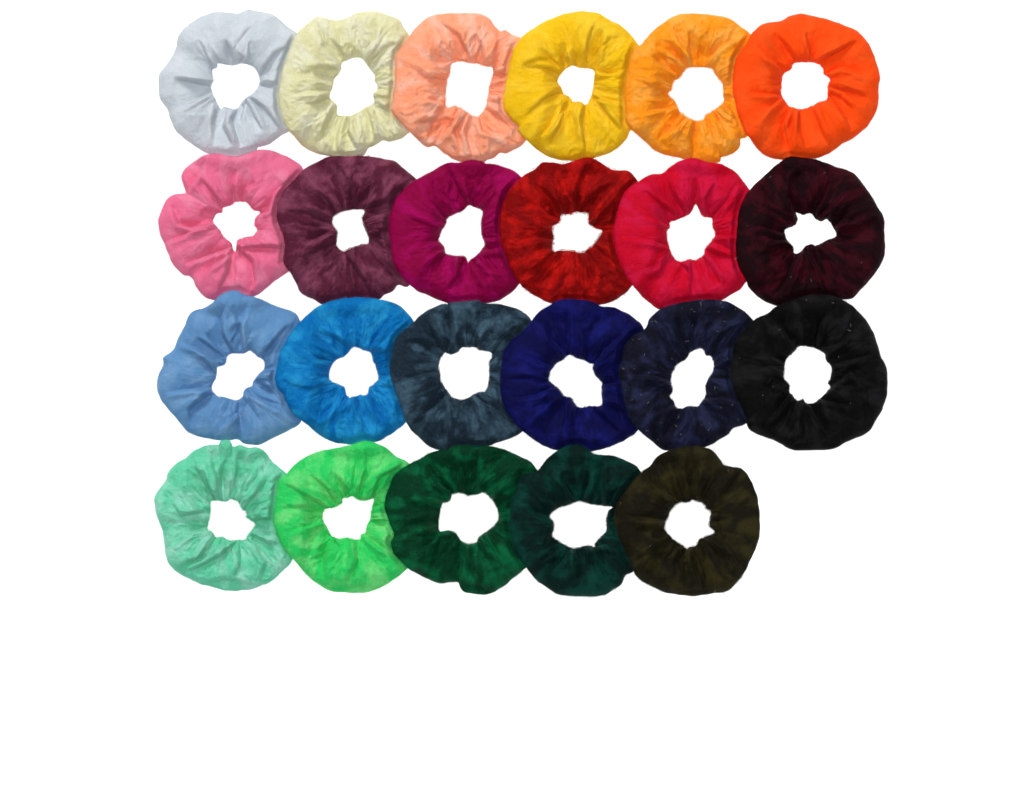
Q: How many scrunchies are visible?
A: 23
